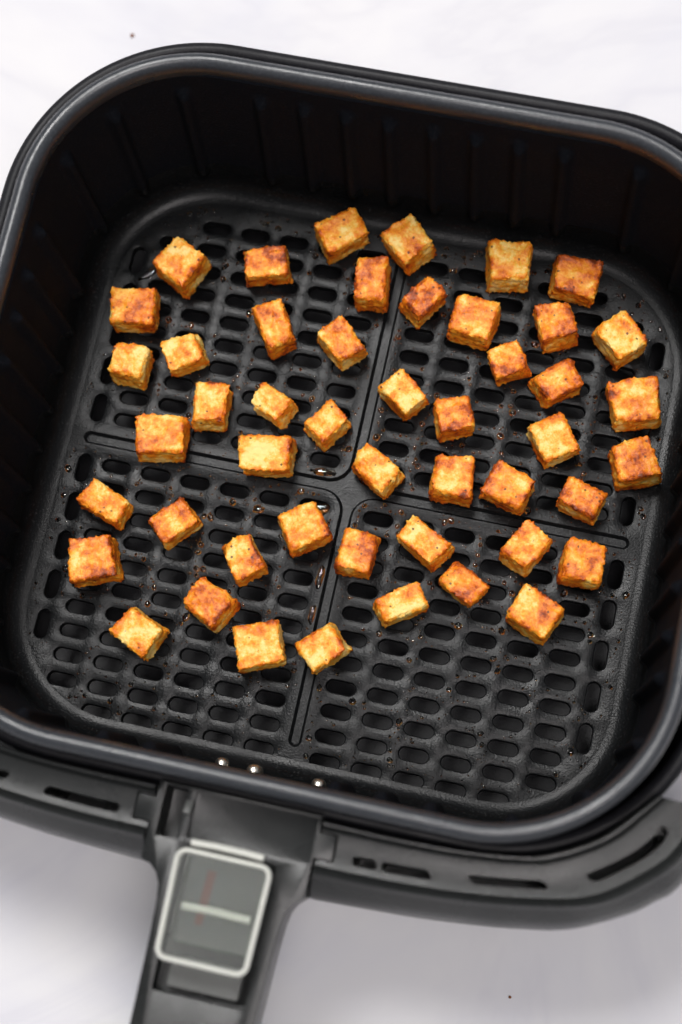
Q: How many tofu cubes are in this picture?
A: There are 48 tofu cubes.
